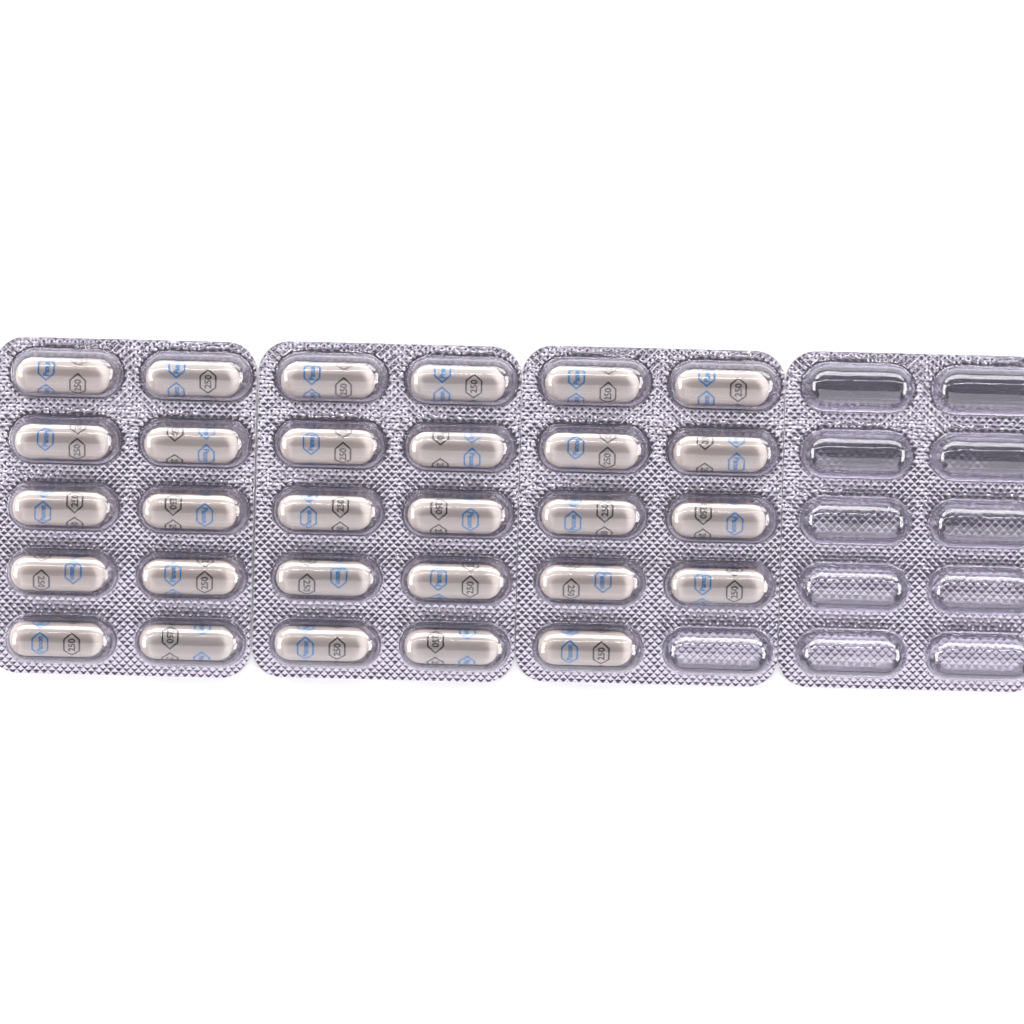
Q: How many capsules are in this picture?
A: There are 29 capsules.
